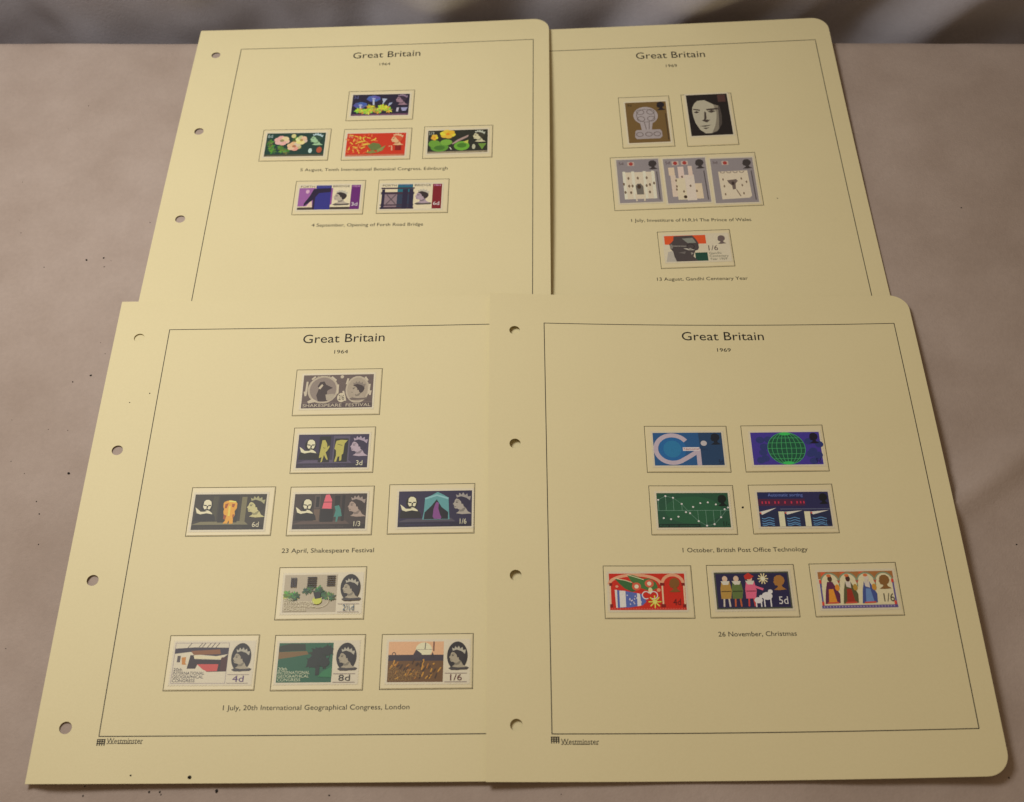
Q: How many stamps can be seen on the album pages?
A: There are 28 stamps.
